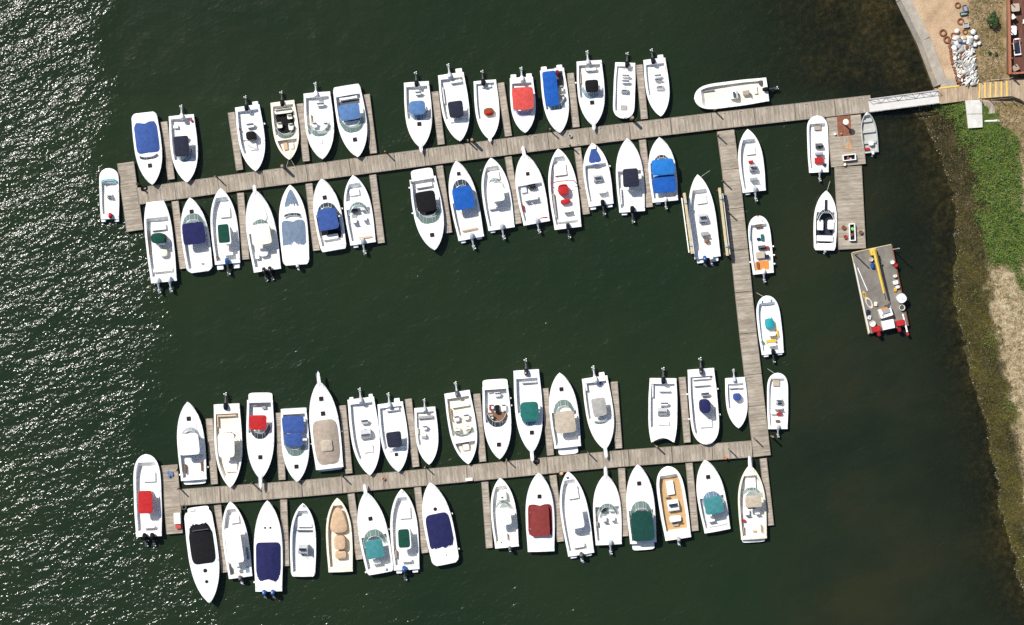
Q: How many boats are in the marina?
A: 72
